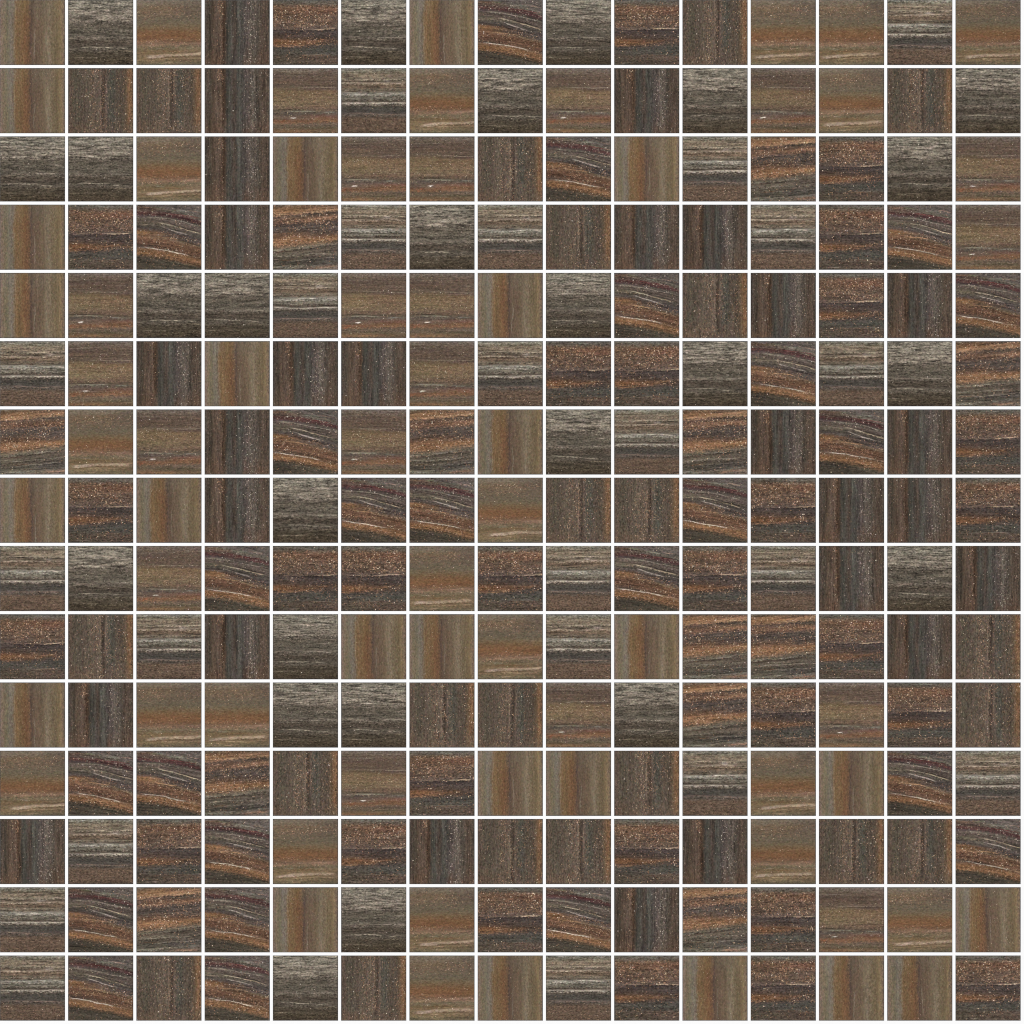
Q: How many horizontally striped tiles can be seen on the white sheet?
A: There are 151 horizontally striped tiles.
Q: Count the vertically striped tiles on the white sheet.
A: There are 74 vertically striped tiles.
